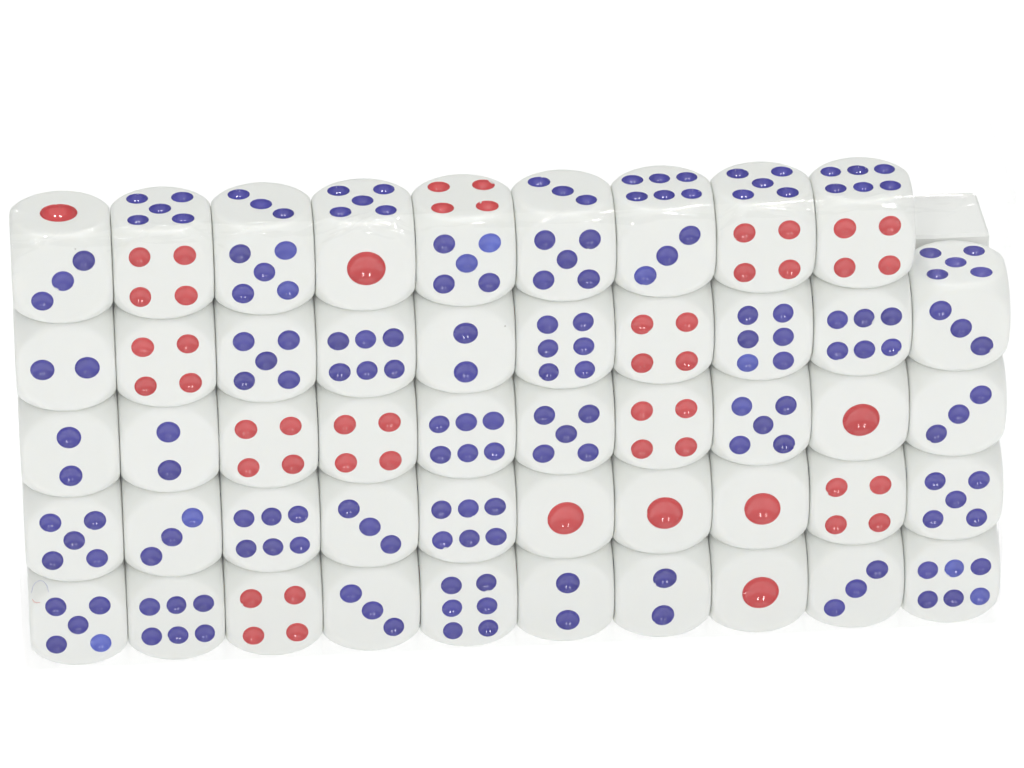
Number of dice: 49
